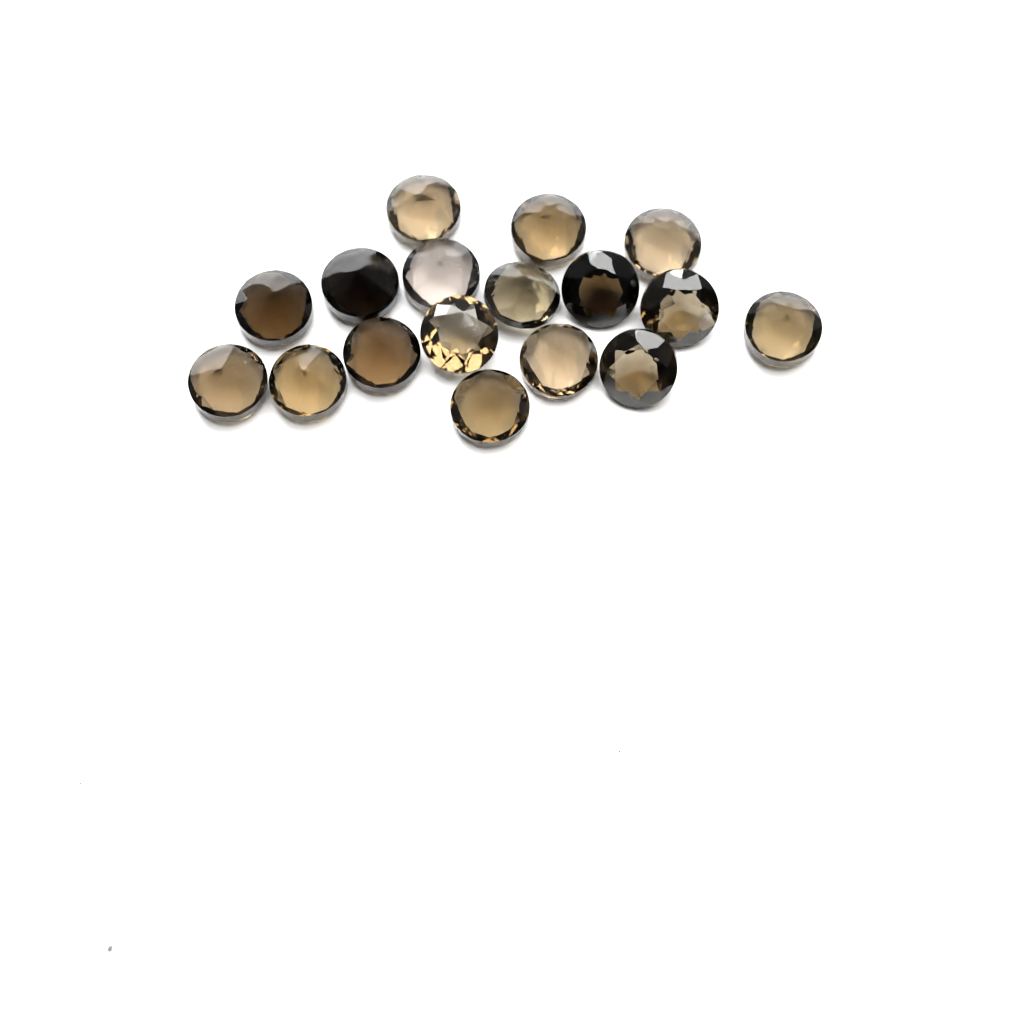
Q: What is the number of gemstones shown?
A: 17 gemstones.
